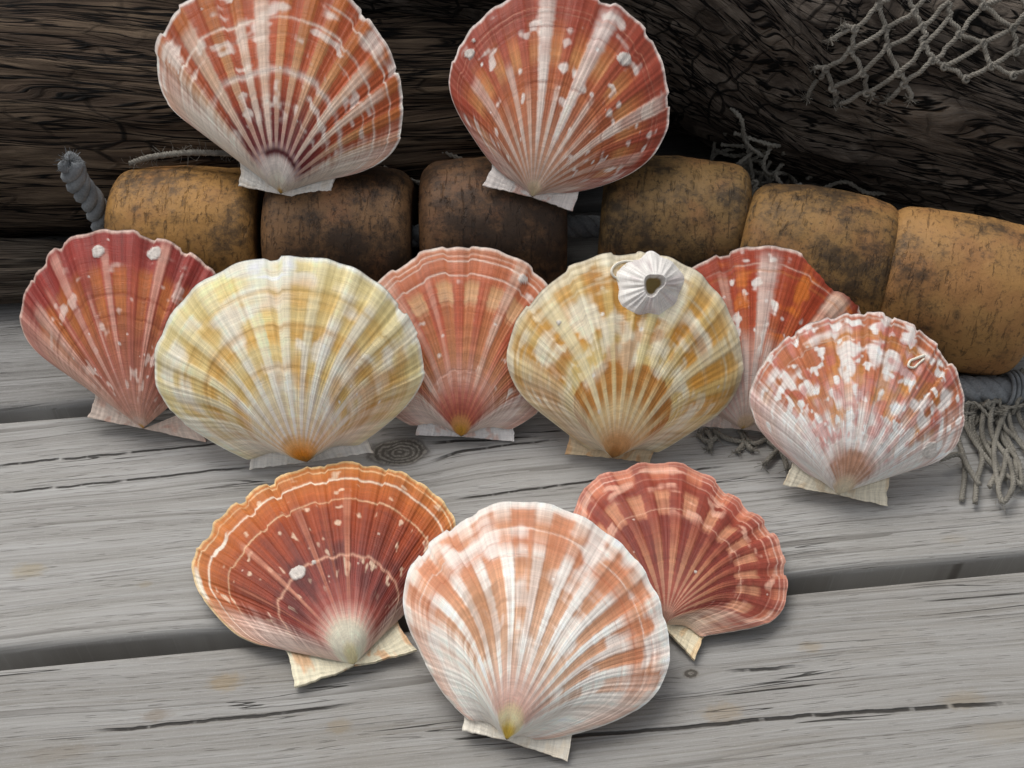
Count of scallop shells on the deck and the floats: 11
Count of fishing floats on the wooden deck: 6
